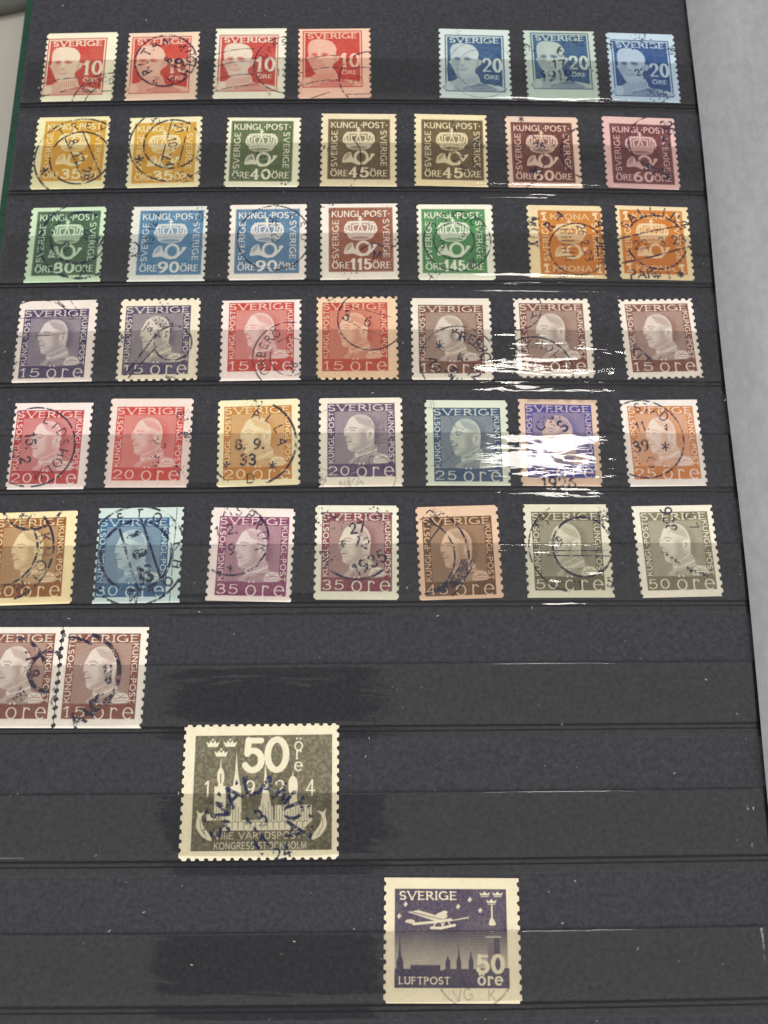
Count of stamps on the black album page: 46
